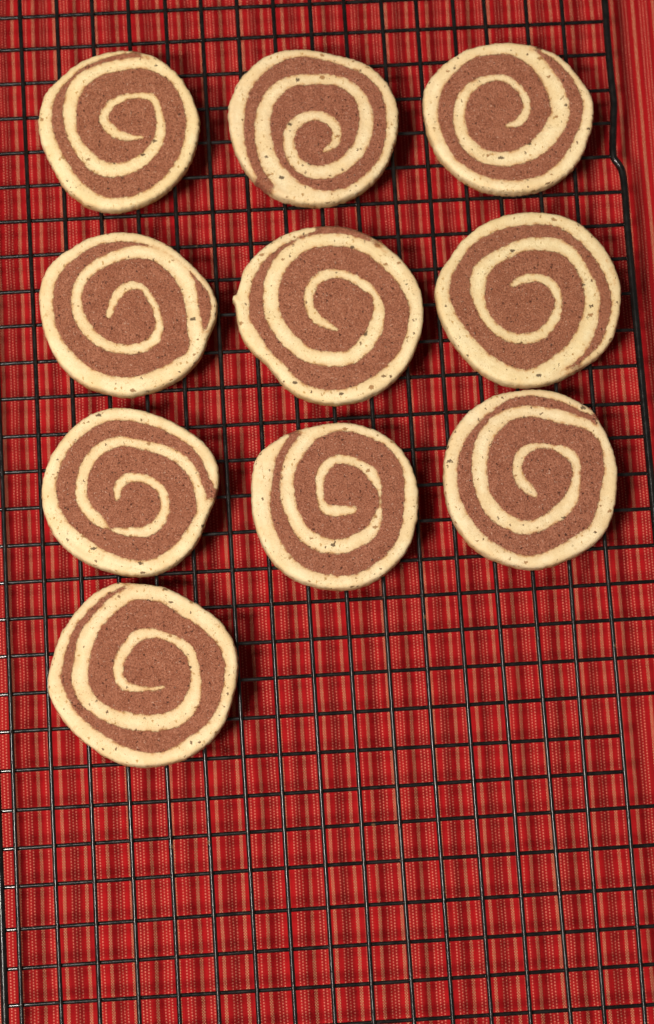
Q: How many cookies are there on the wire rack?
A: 10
